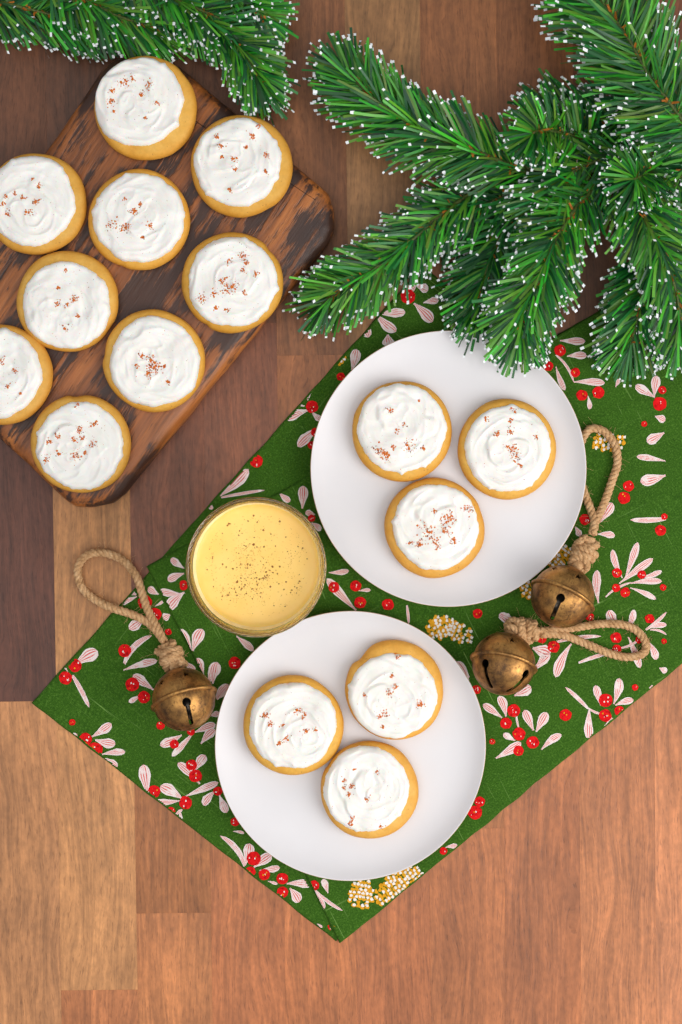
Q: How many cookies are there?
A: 15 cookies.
